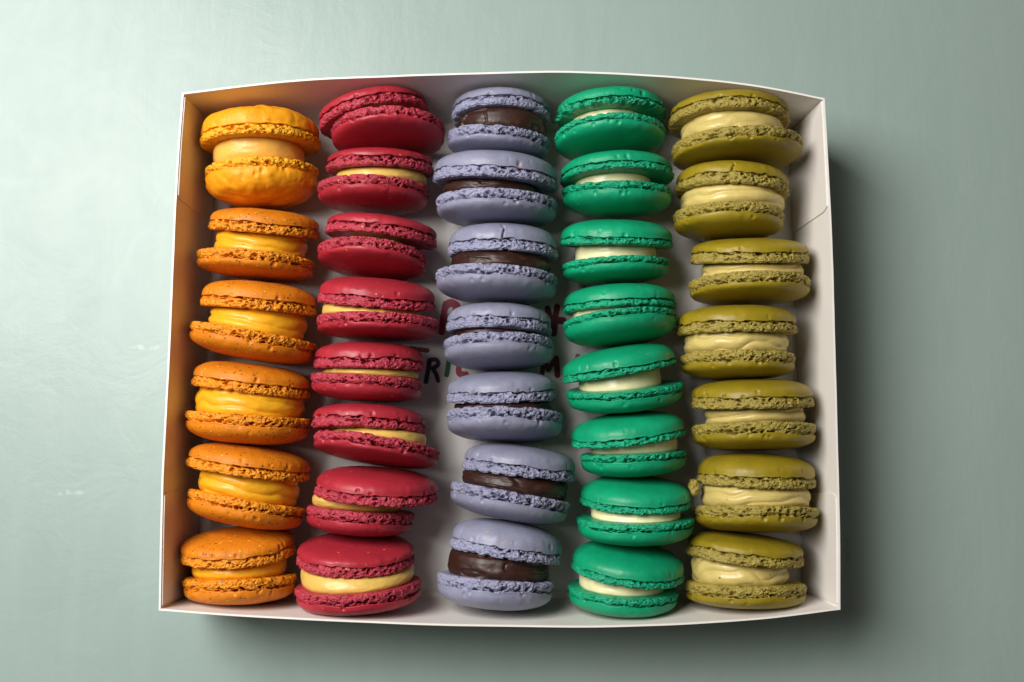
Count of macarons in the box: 36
